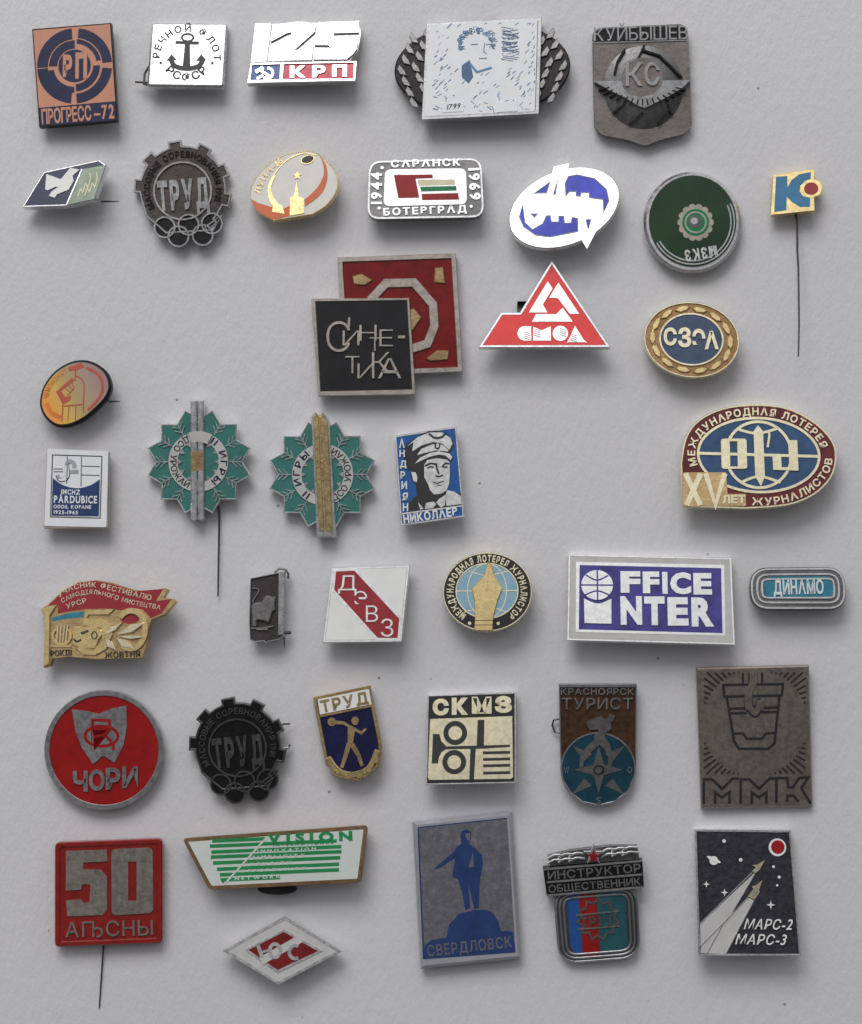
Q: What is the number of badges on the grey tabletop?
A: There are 39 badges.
